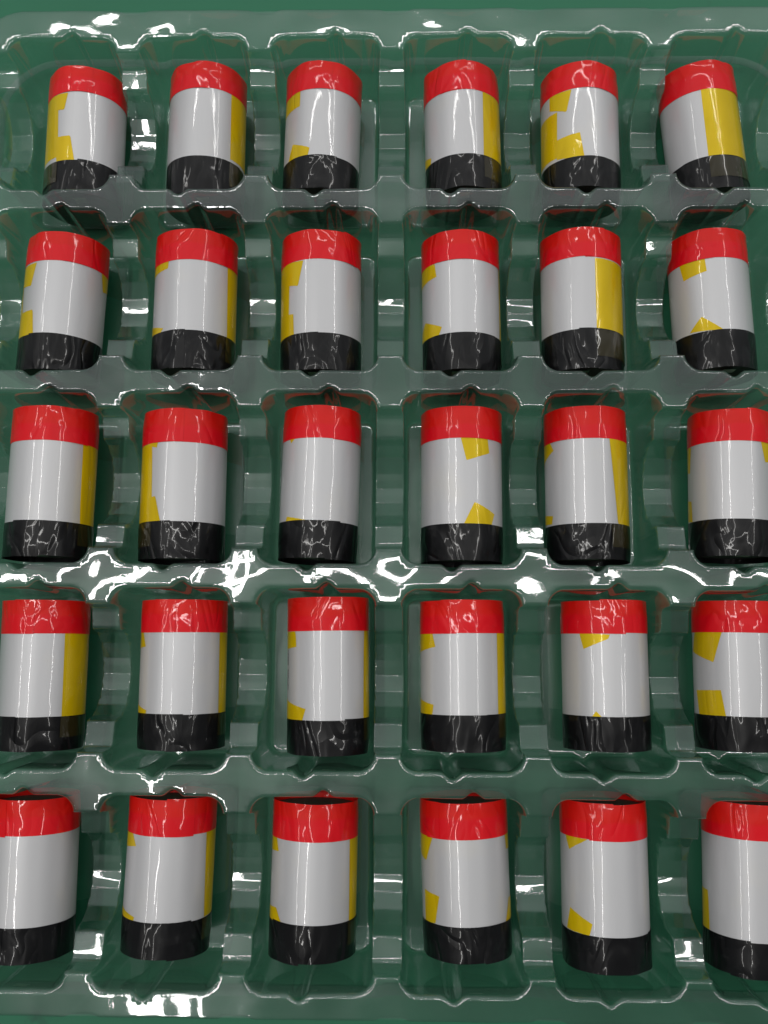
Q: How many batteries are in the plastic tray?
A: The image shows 30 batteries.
